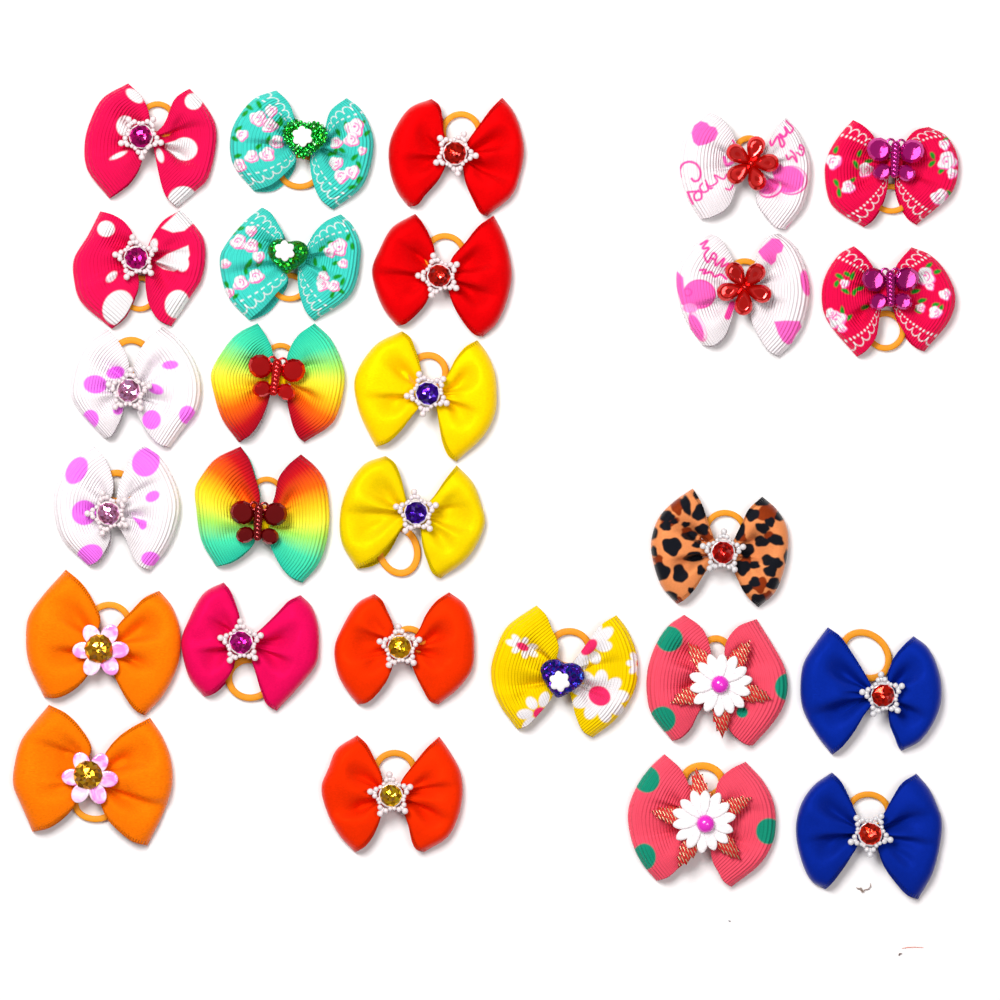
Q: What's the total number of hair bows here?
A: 27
